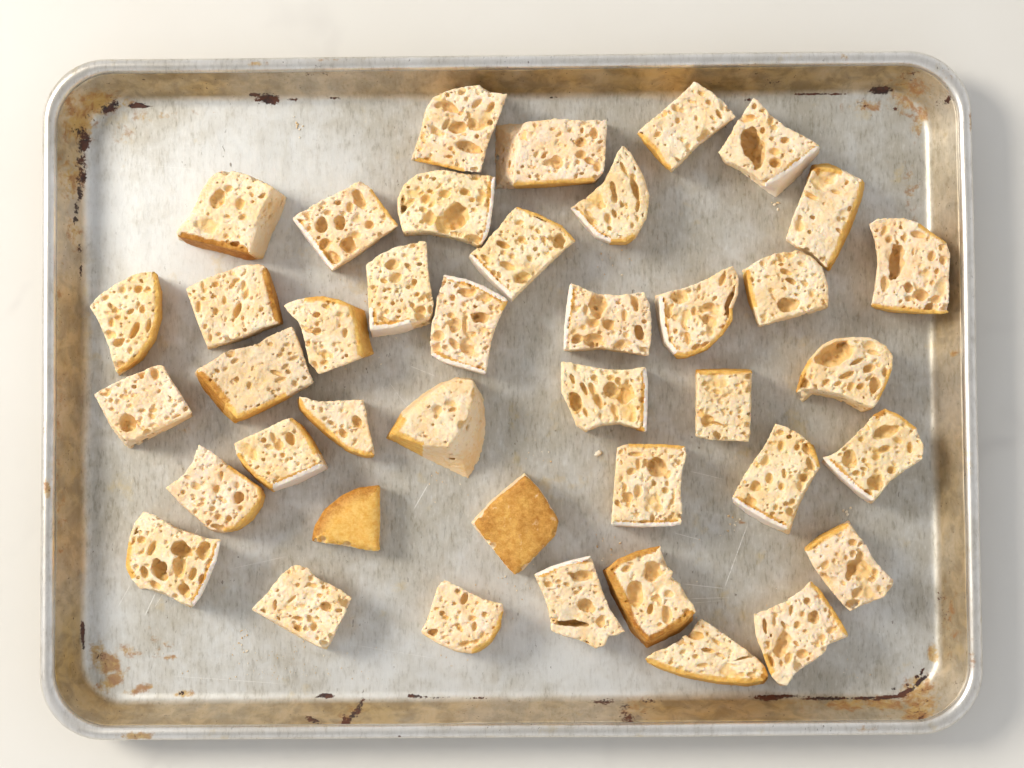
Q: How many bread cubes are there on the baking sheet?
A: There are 41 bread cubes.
